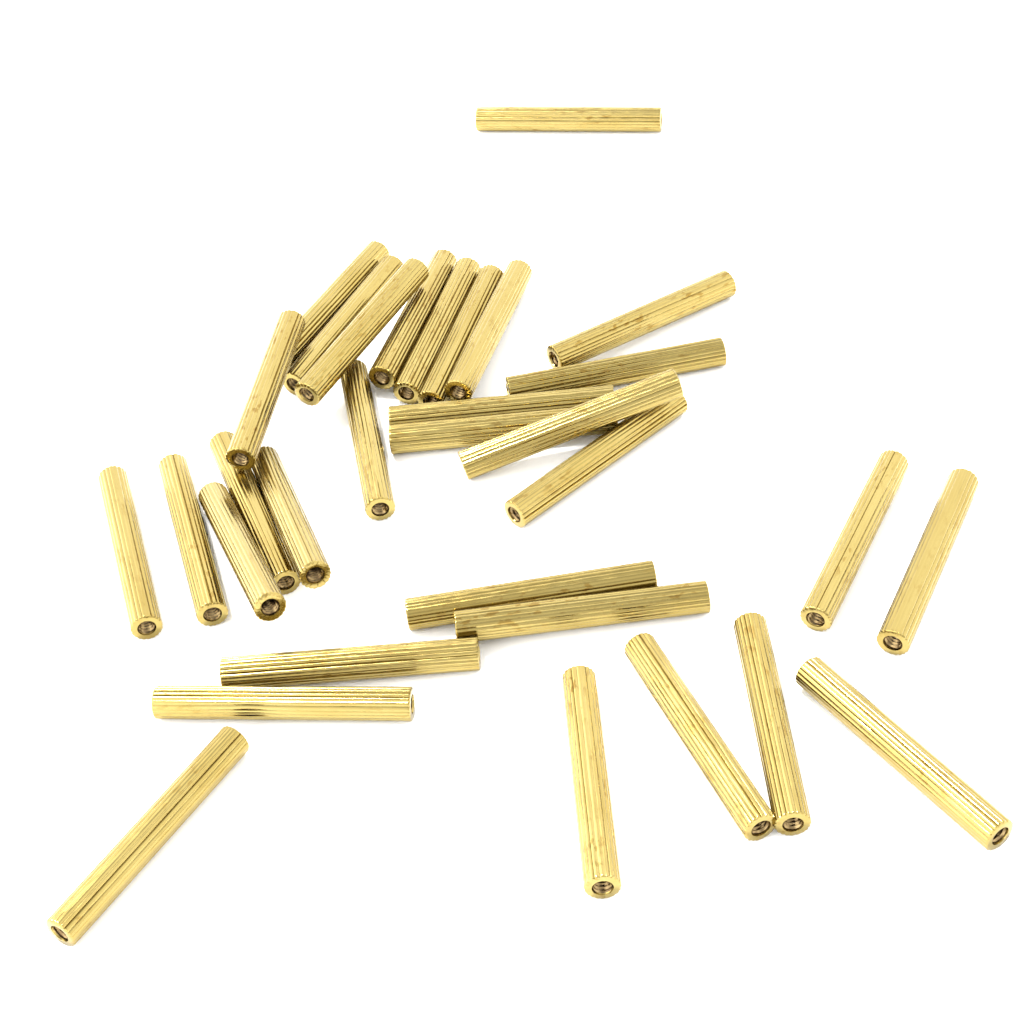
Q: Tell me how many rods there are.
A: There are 32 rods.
